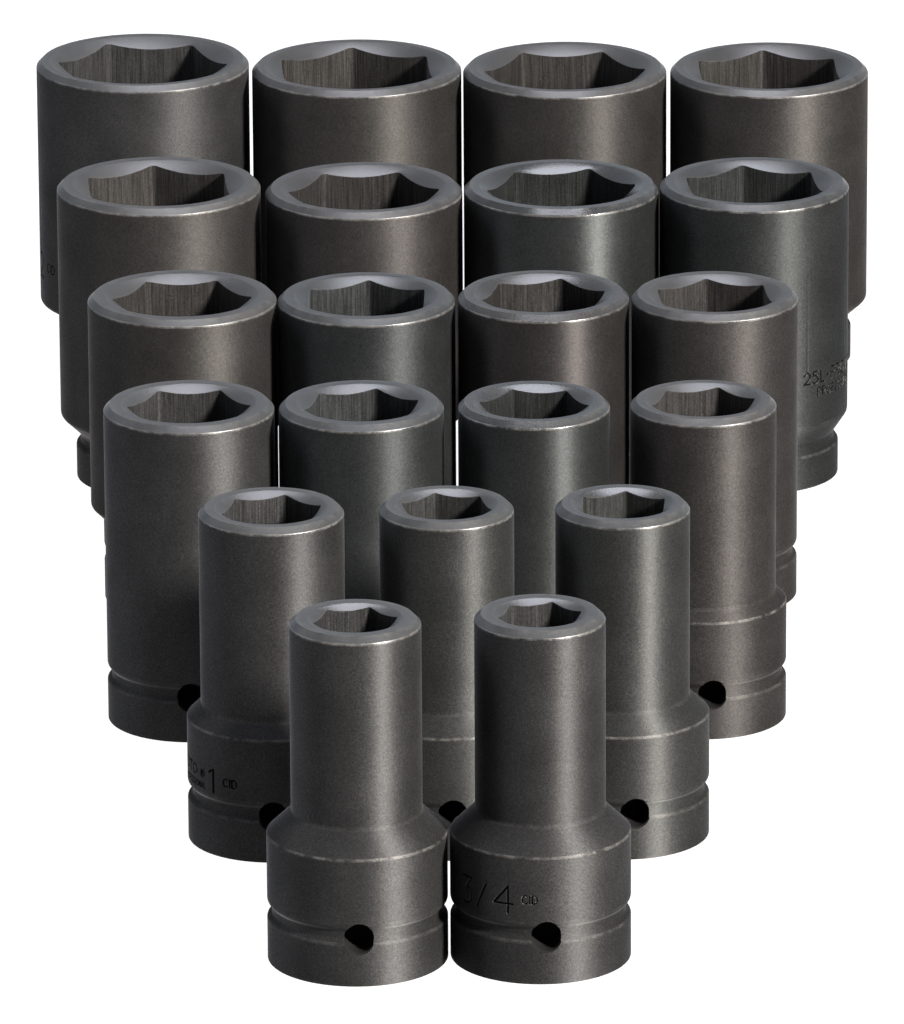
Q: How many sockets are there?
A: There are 21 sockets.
